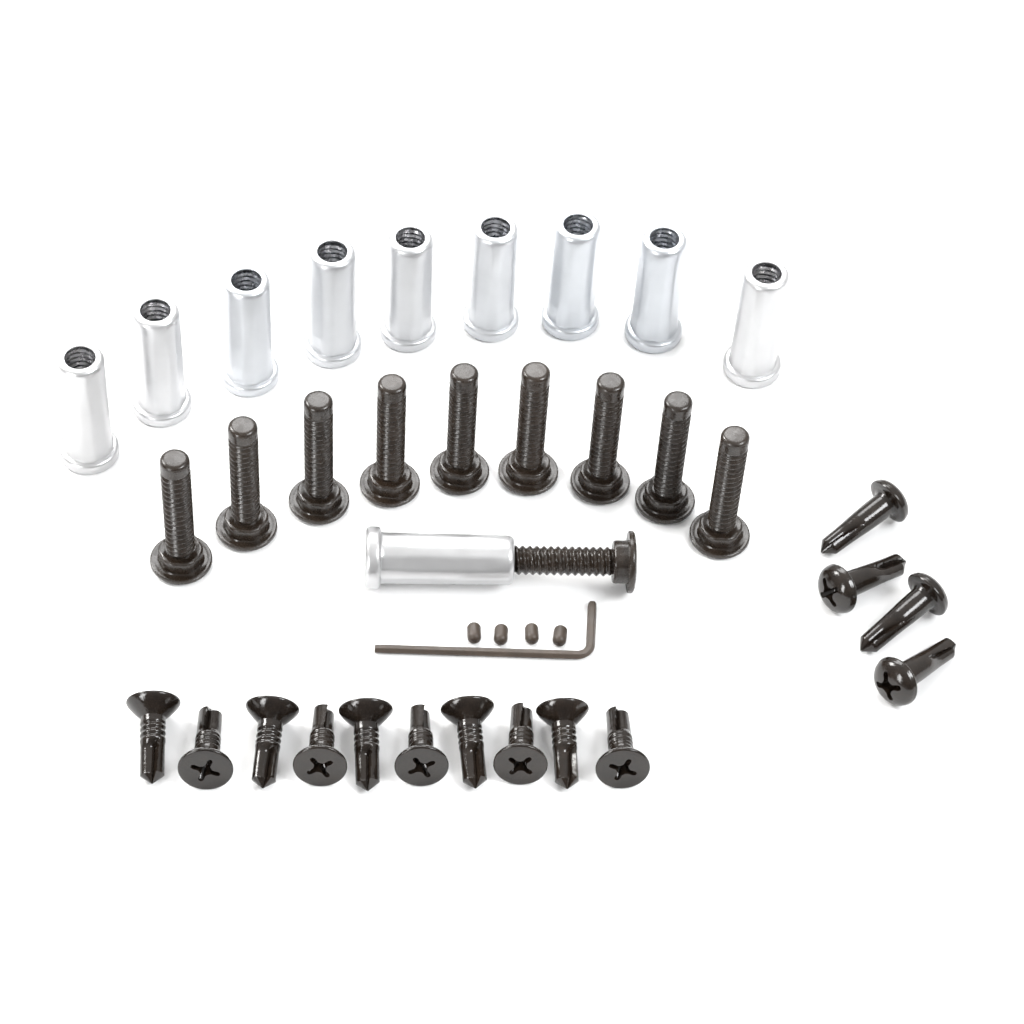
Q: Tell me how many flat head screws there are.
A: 10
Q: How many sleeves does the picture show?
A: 10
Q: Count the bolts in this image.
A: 10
